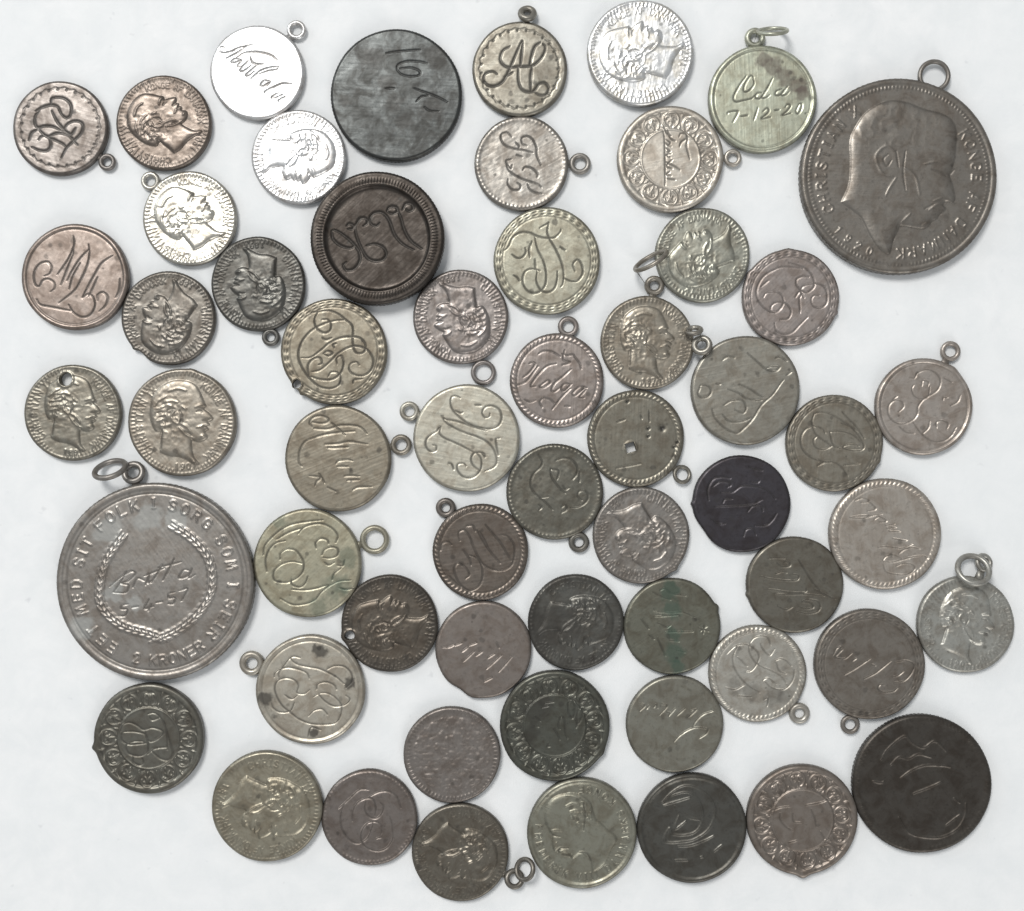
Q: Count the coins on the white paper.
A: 58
